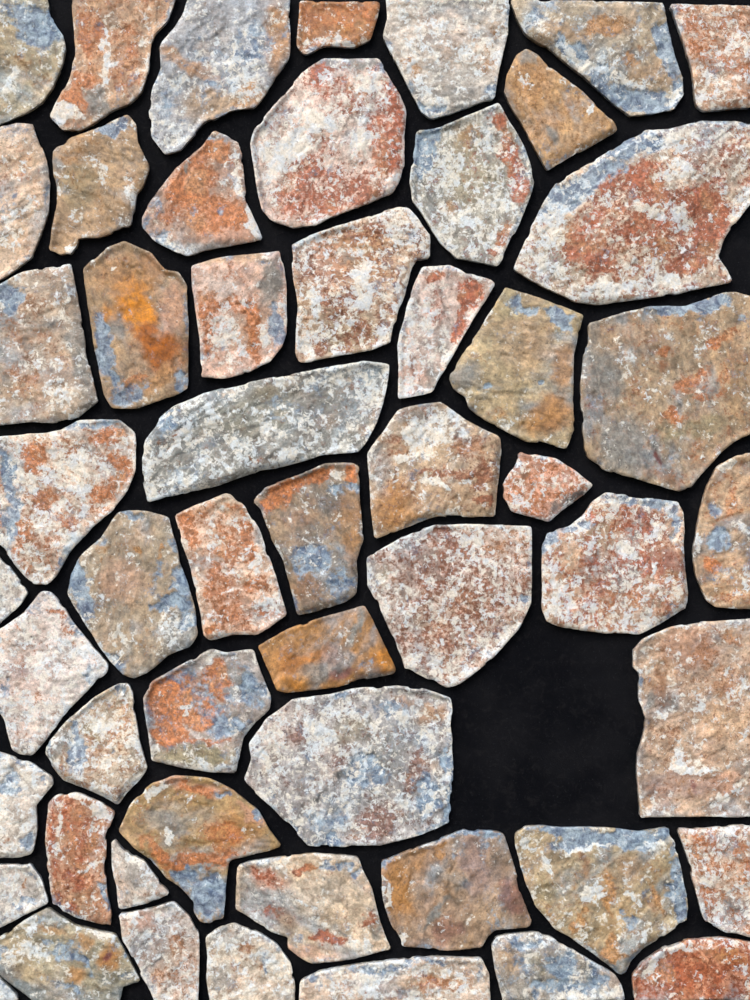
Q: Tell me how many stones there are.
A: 54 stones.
